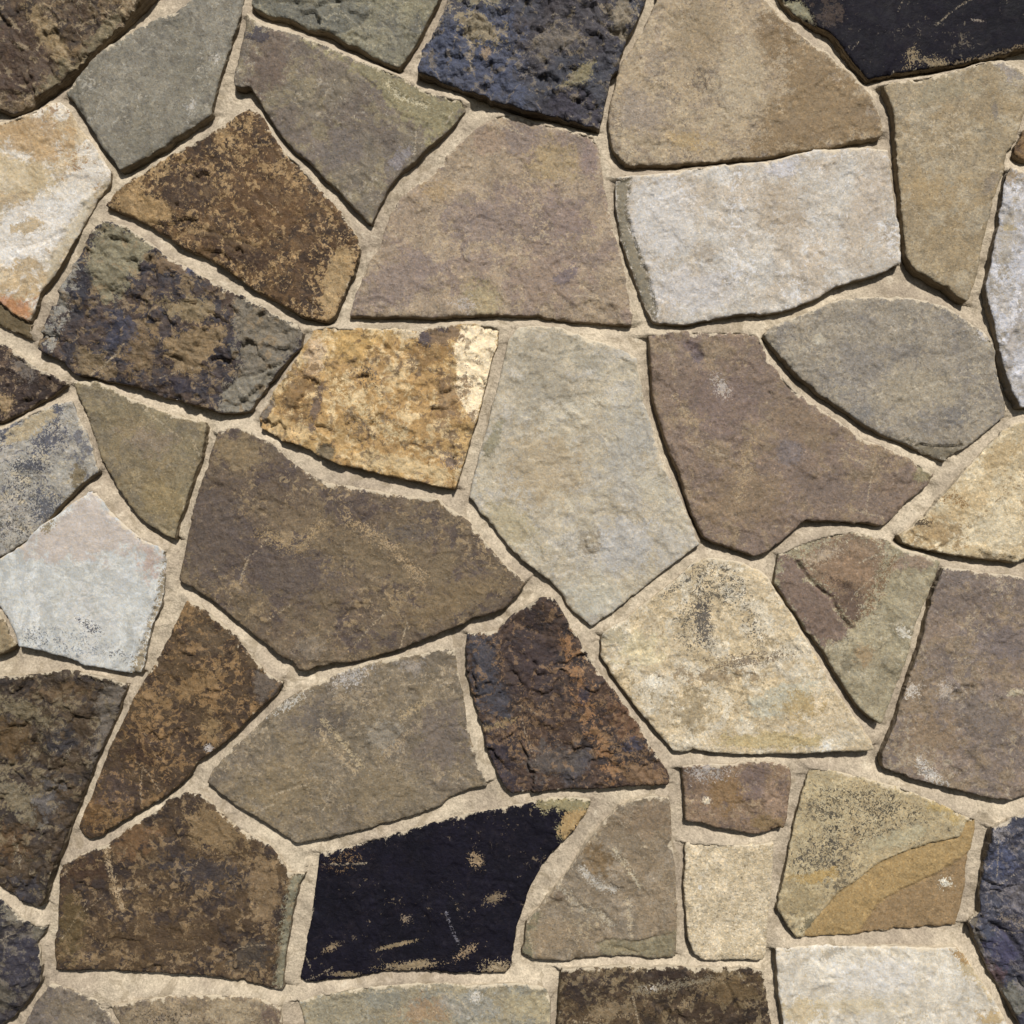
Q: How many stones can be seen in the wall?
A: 46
